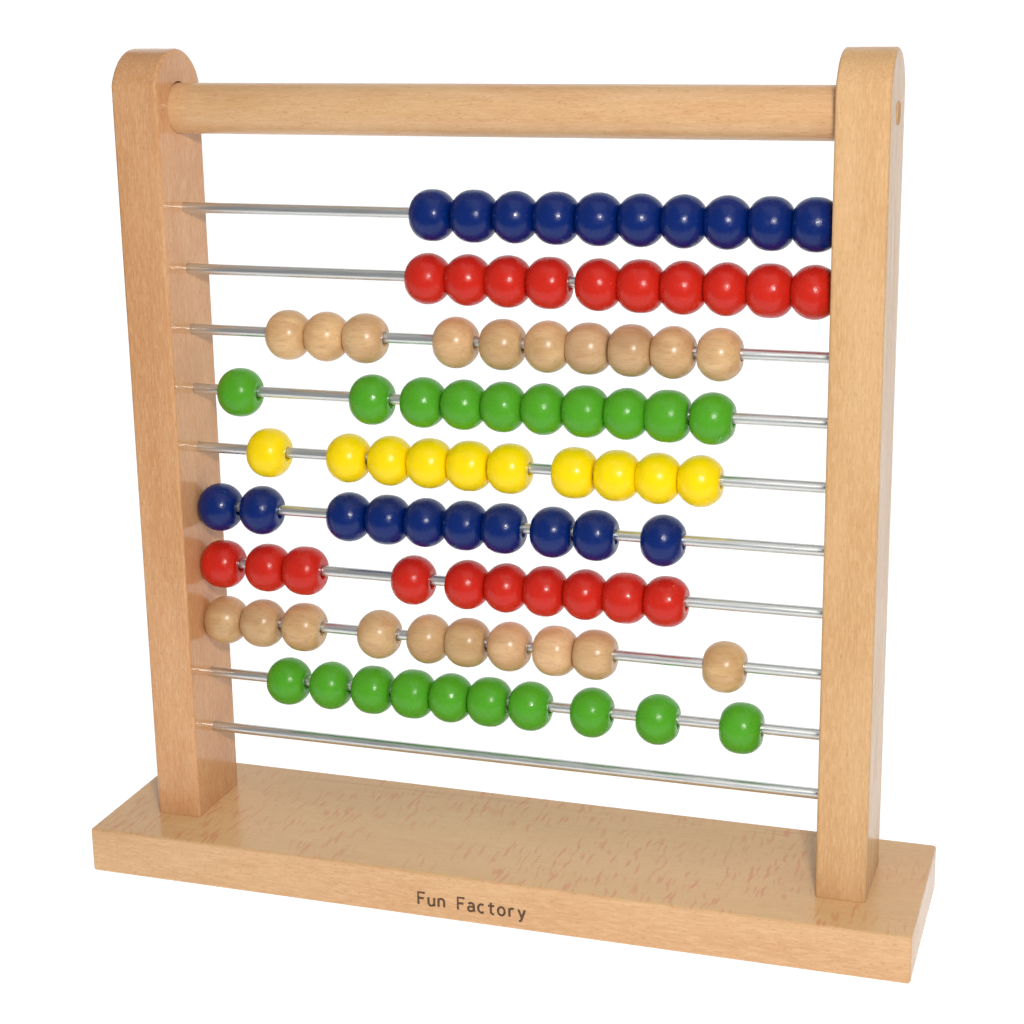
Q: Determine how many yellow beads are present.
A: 10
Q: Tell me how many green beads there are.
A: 20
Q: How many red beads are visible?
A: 20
